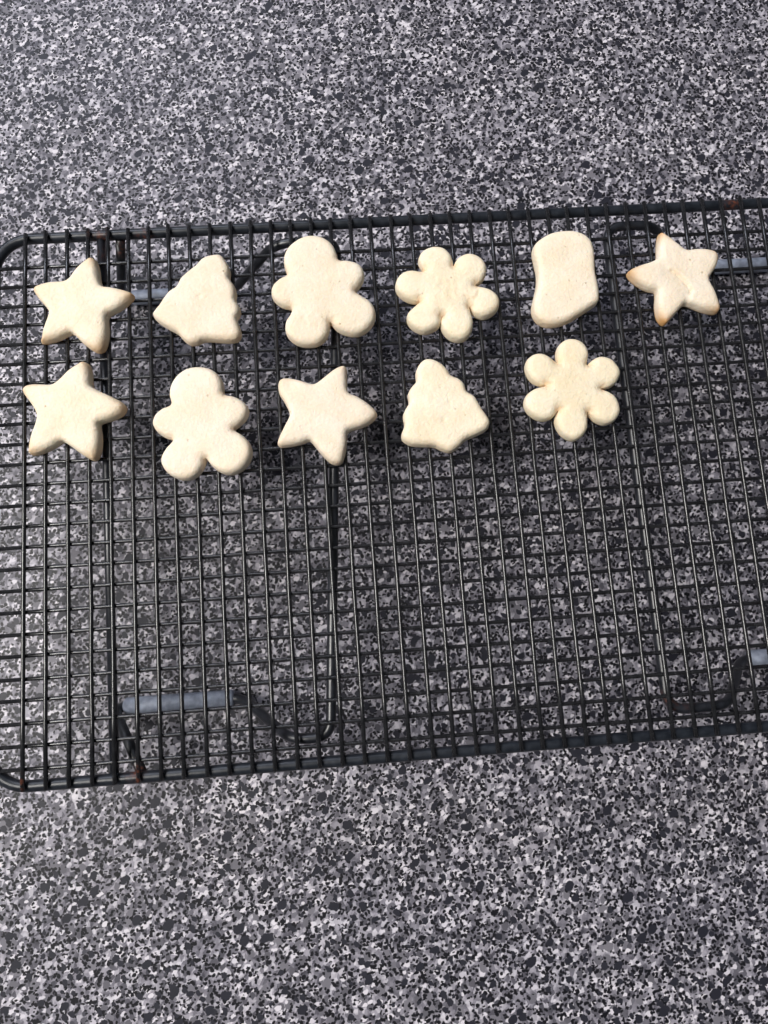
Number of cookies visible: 11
